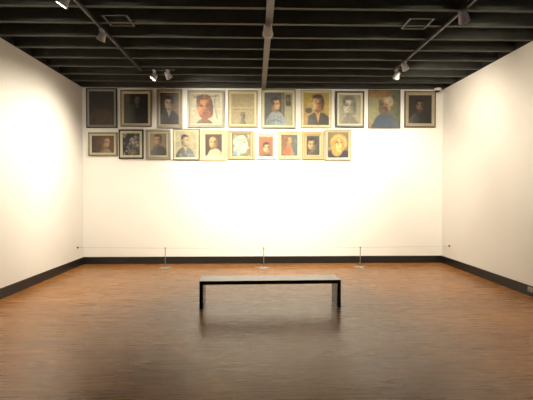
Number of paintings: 20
